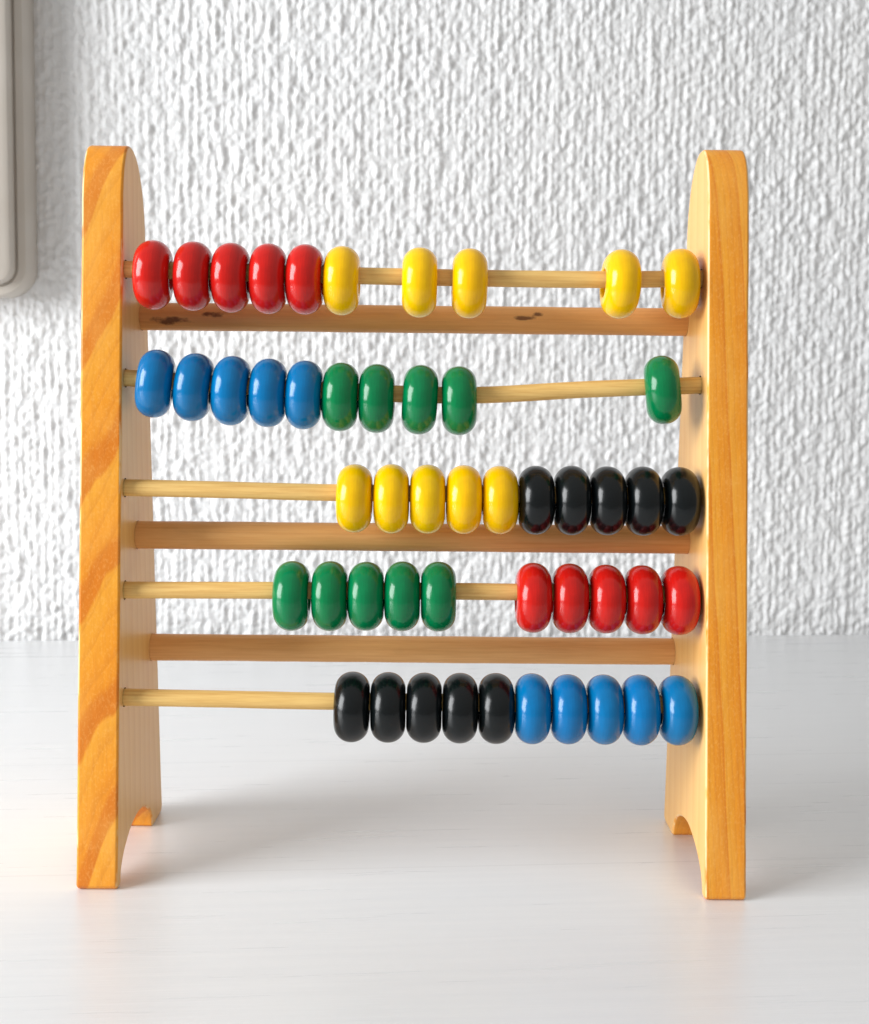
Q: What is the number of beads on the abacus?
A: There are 50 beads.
